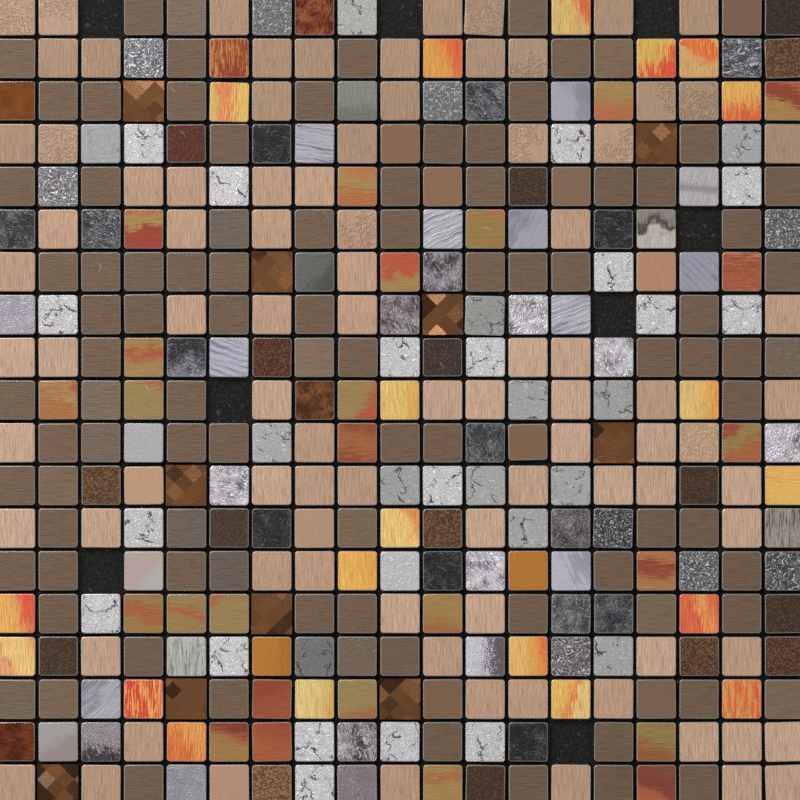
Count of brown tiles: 129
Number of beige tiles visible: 90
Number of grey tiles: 86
